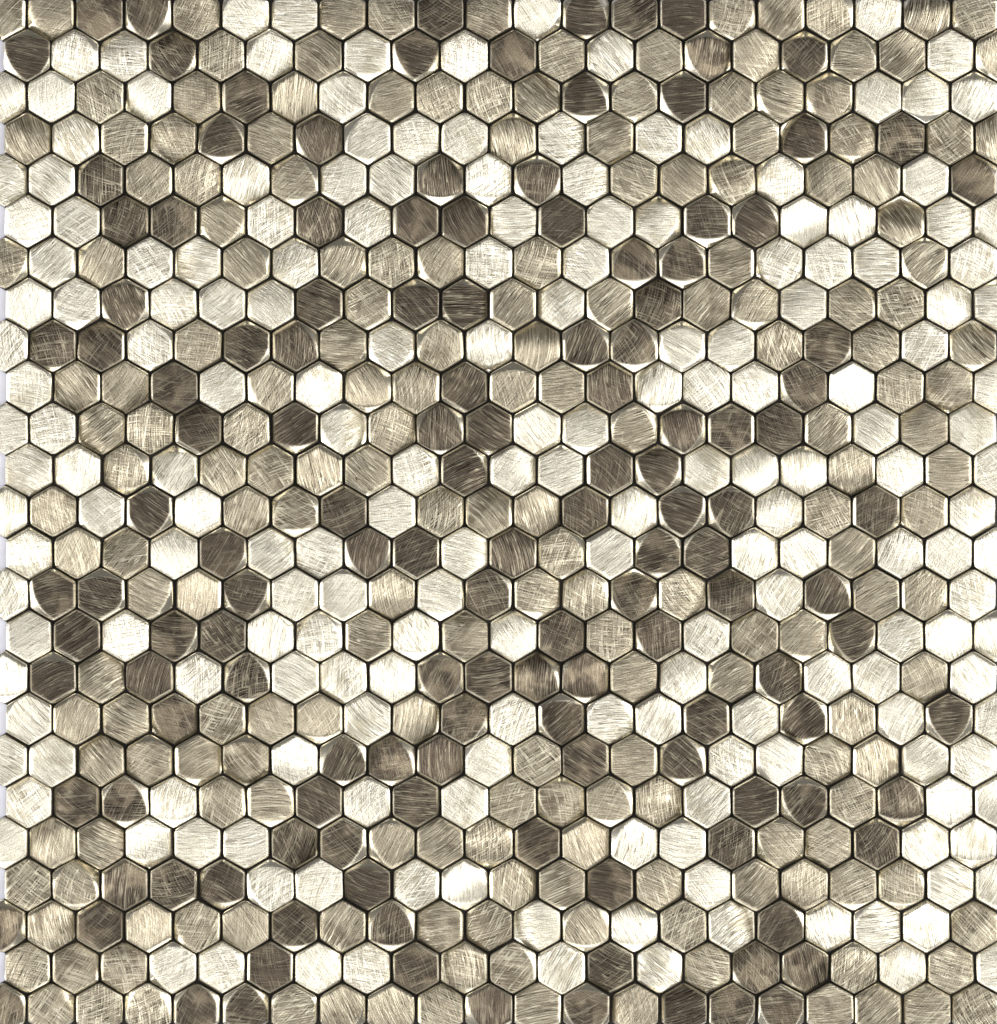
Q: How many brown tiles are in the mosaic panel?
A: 138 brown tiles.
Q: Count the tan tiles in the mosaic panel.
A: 195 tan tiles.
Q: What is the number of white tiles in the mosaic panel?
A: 192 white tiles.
